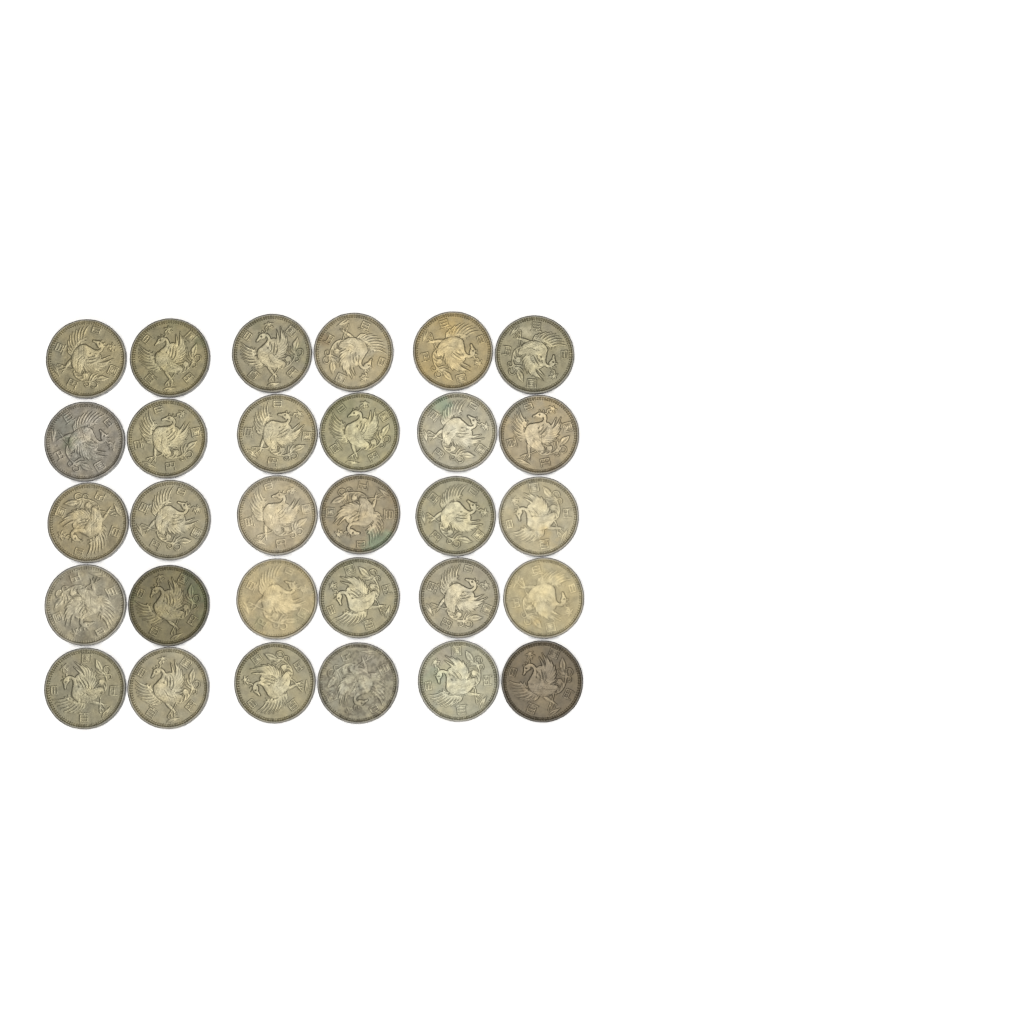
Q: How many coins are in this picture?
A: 30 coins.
